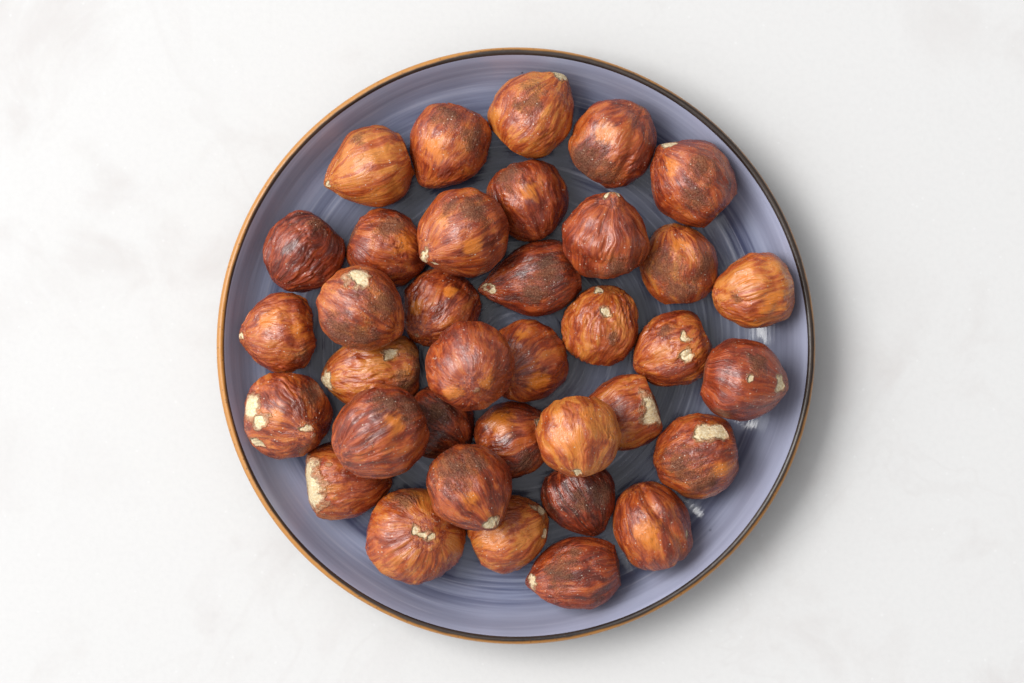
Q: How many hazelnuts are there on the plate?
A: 36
